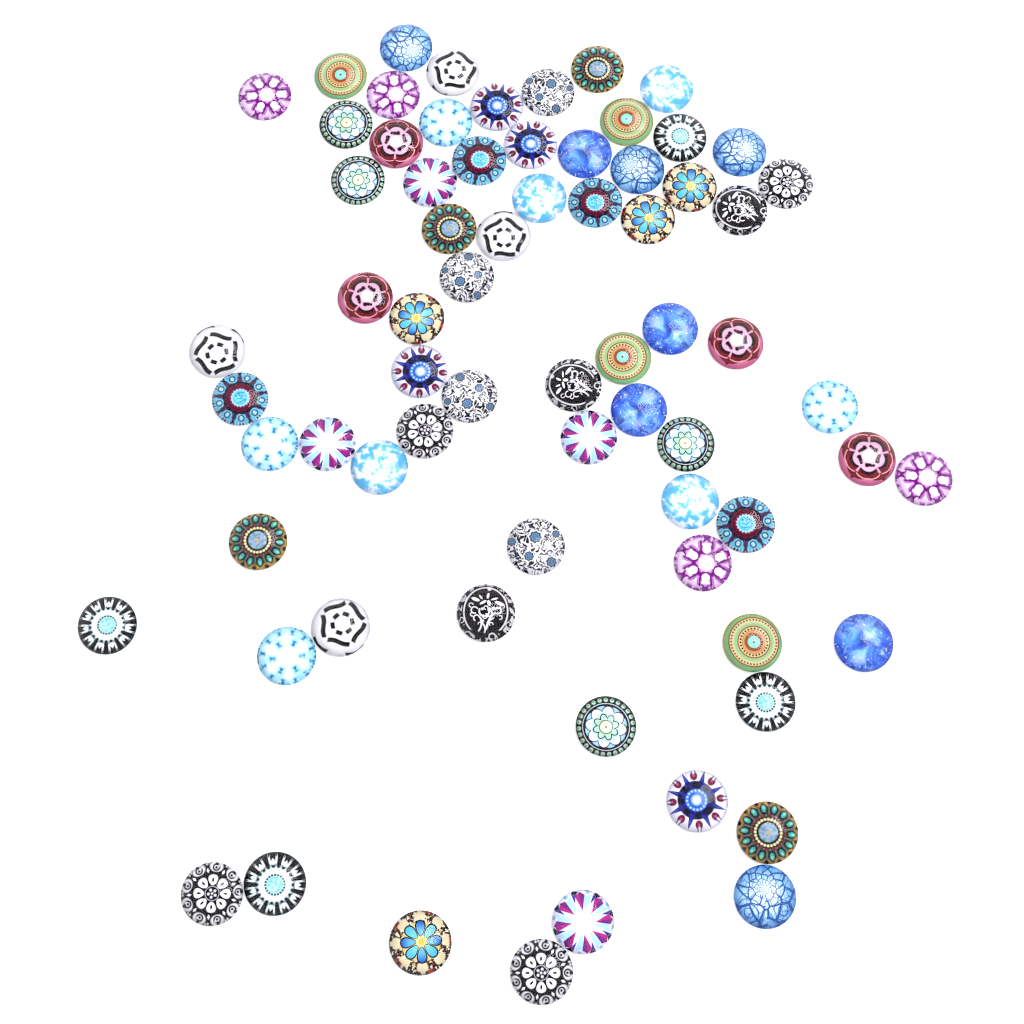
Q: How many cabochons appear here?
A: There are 71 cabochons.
